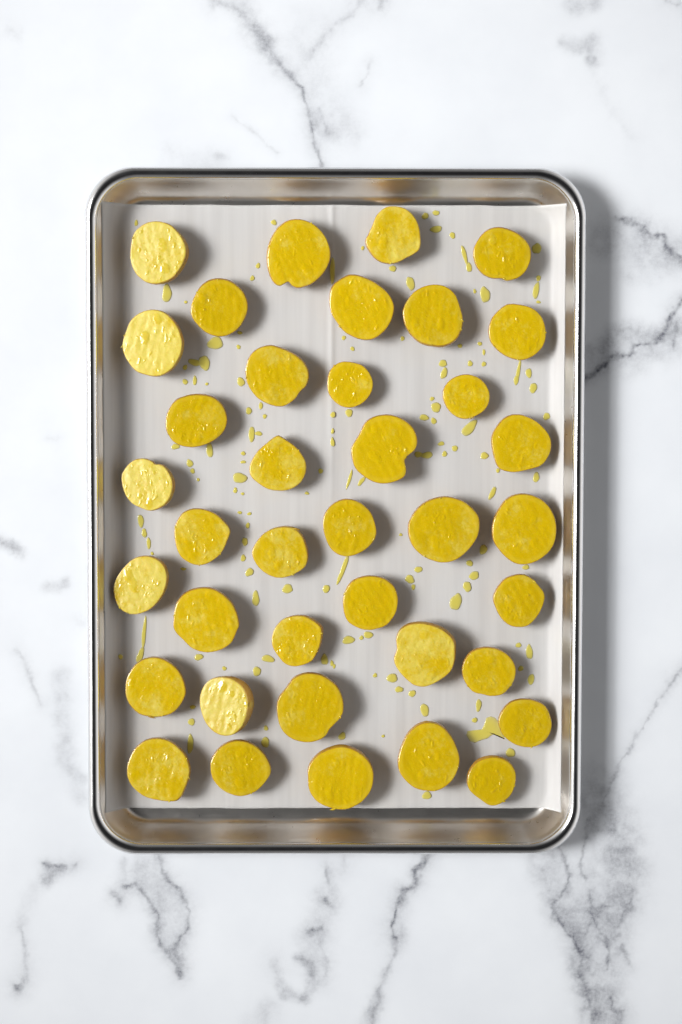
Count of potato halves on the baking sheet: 38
